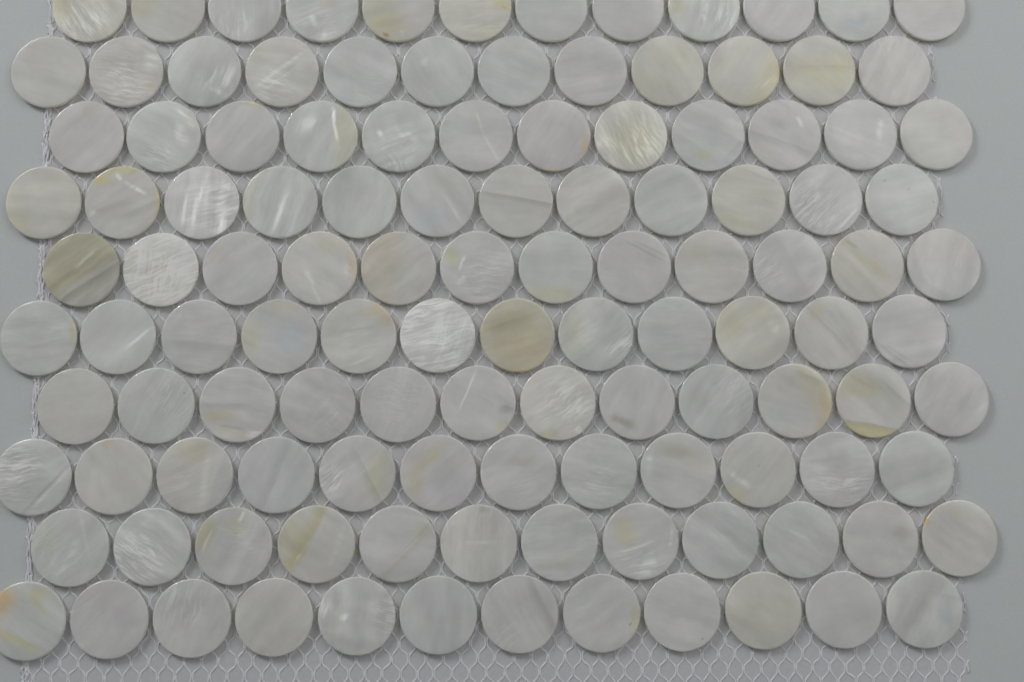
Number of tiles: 120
